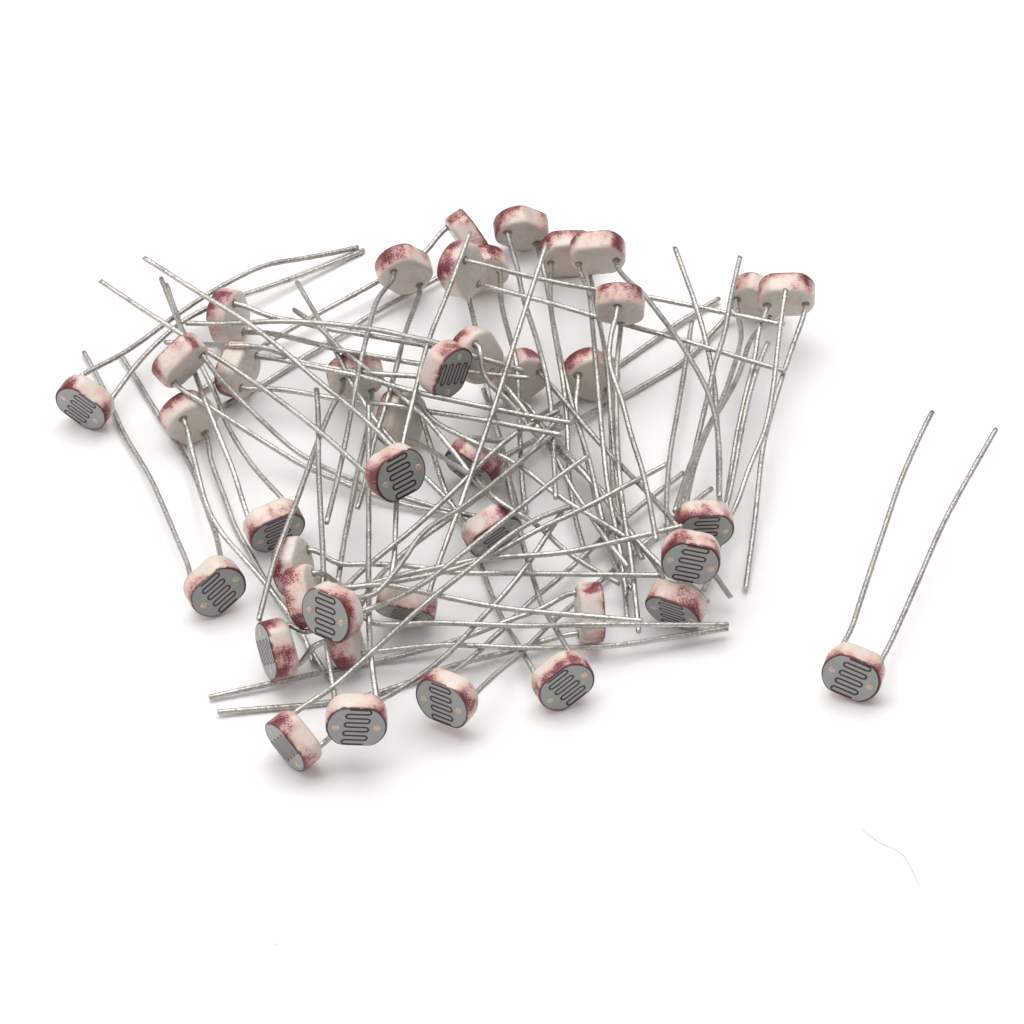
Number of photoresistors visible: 41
